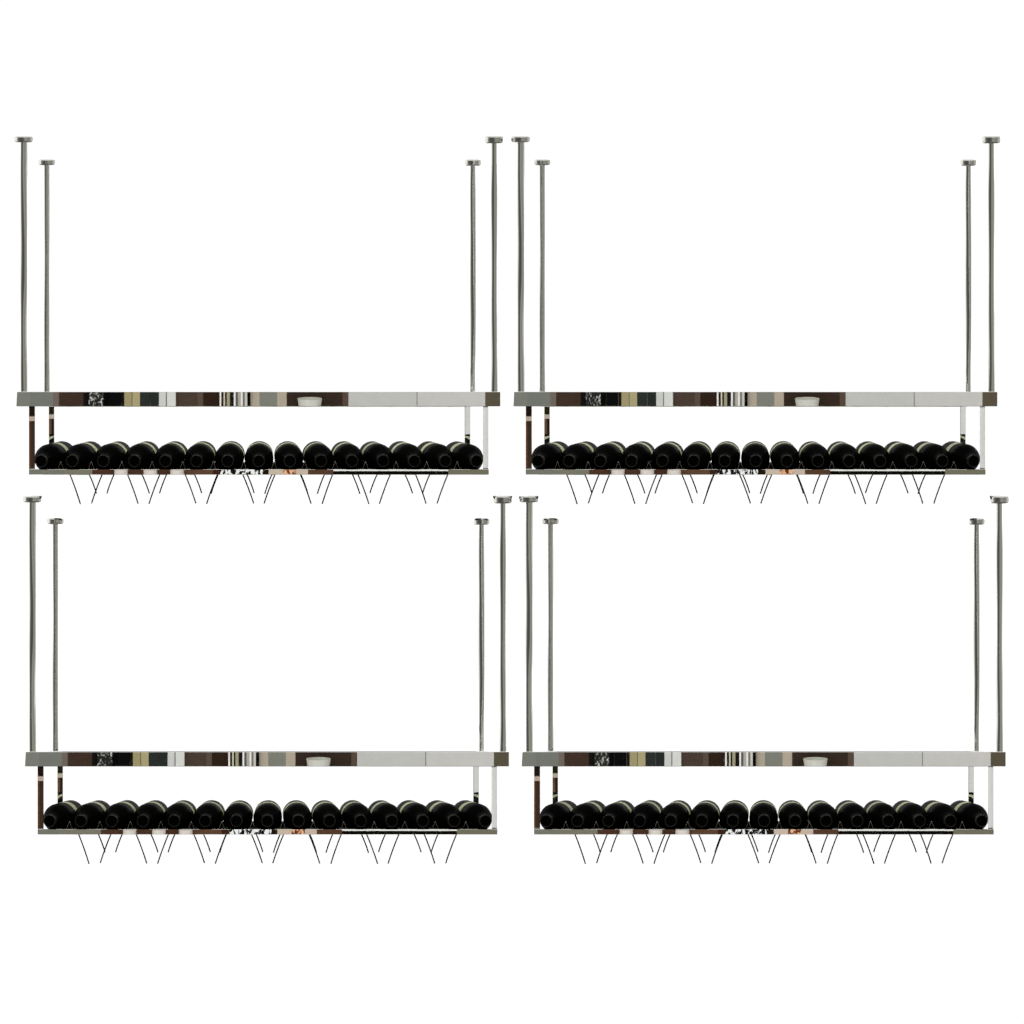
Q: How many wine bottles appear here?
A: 60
